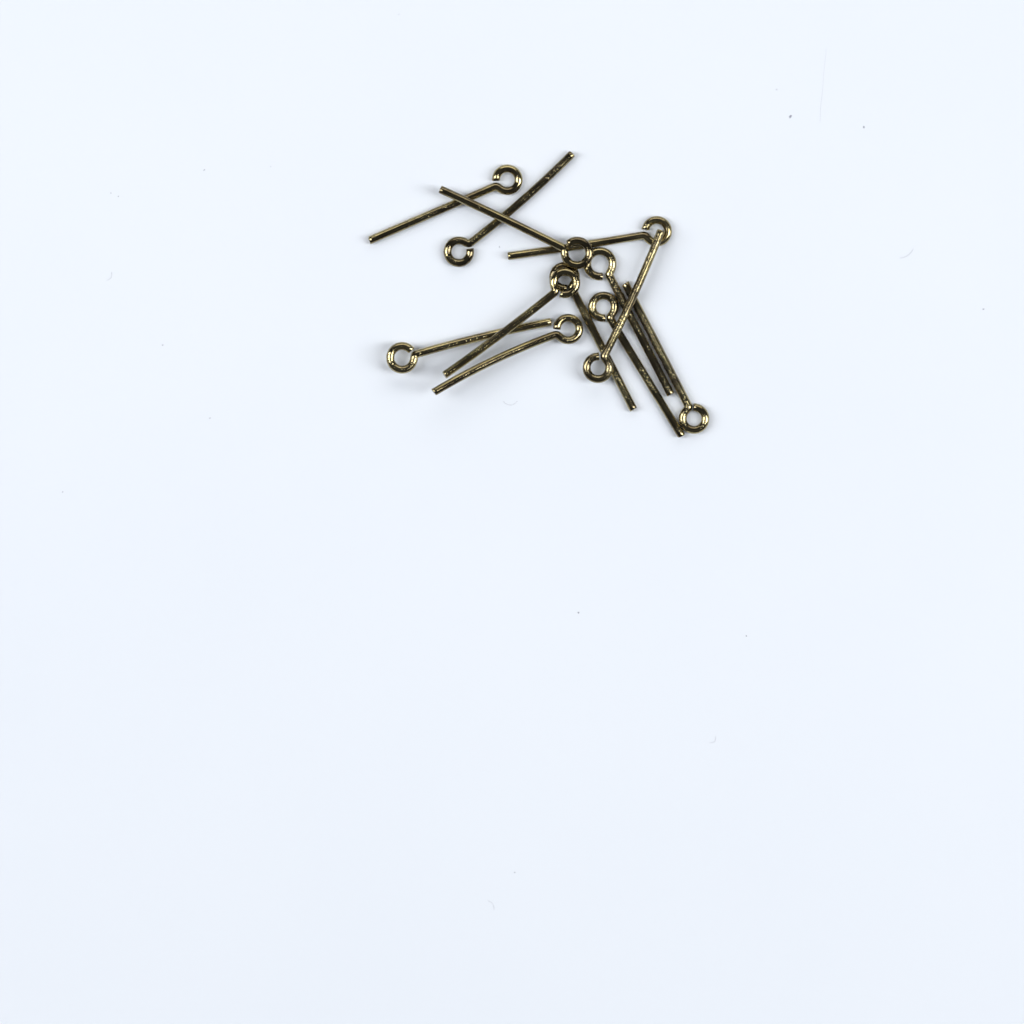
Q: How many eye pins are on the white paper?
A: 12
